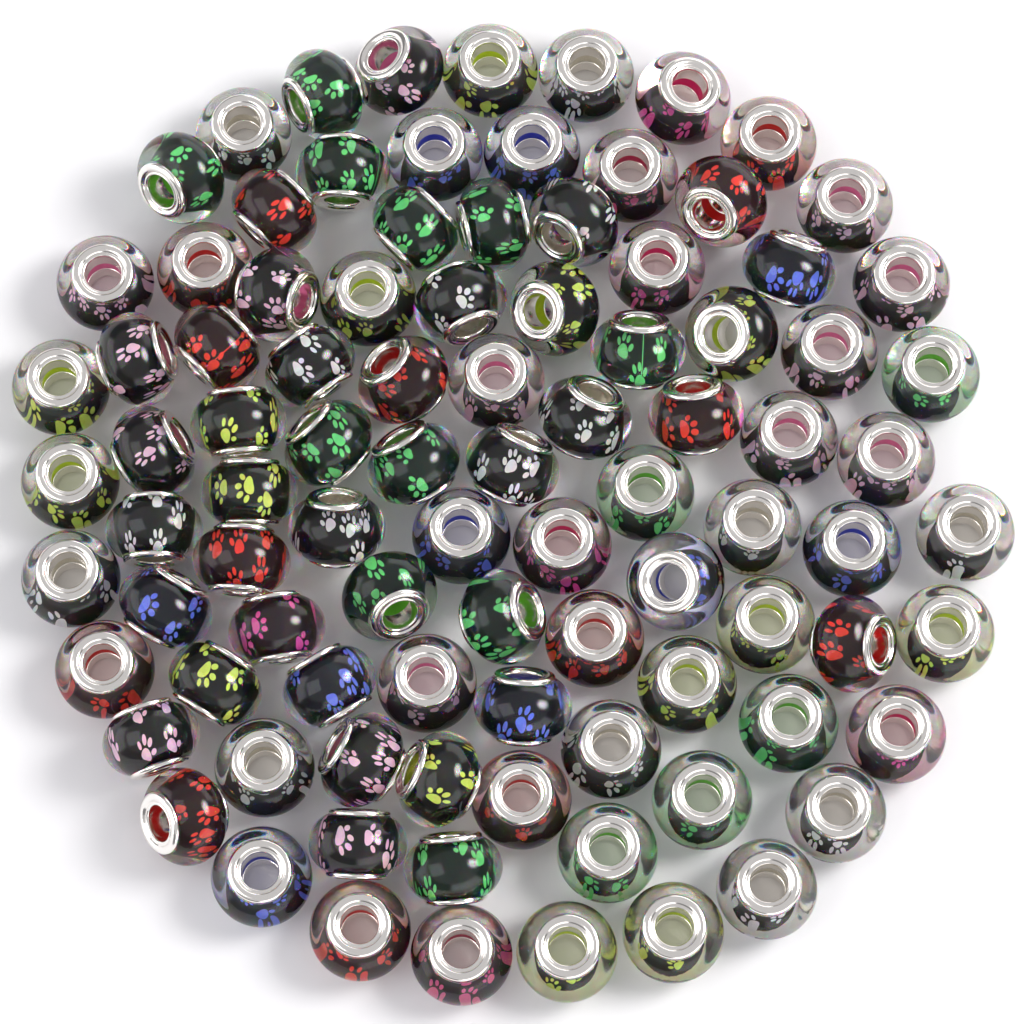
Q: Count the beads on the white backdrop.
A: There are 93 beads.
